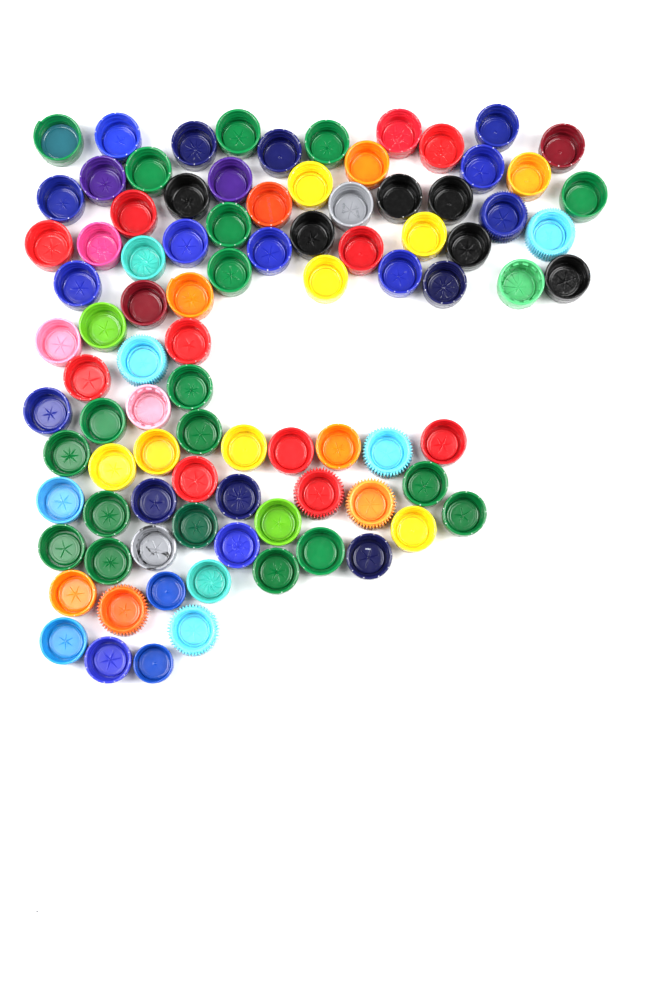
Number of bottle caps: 91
